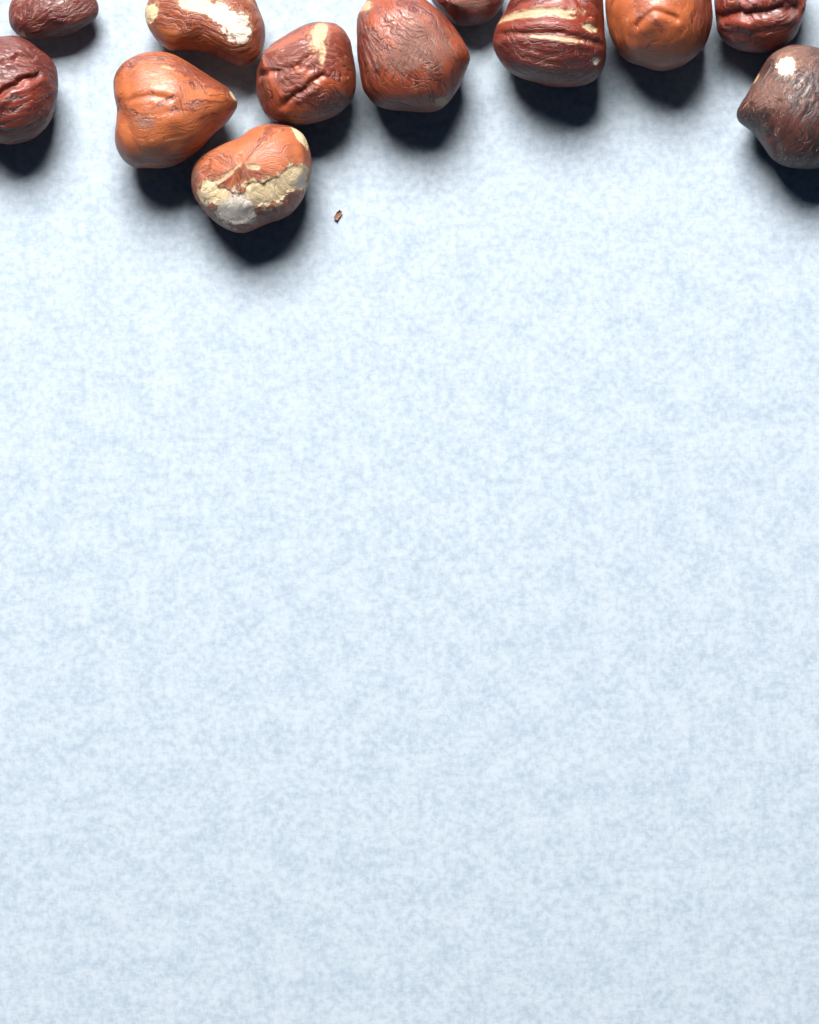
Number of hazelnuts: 12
